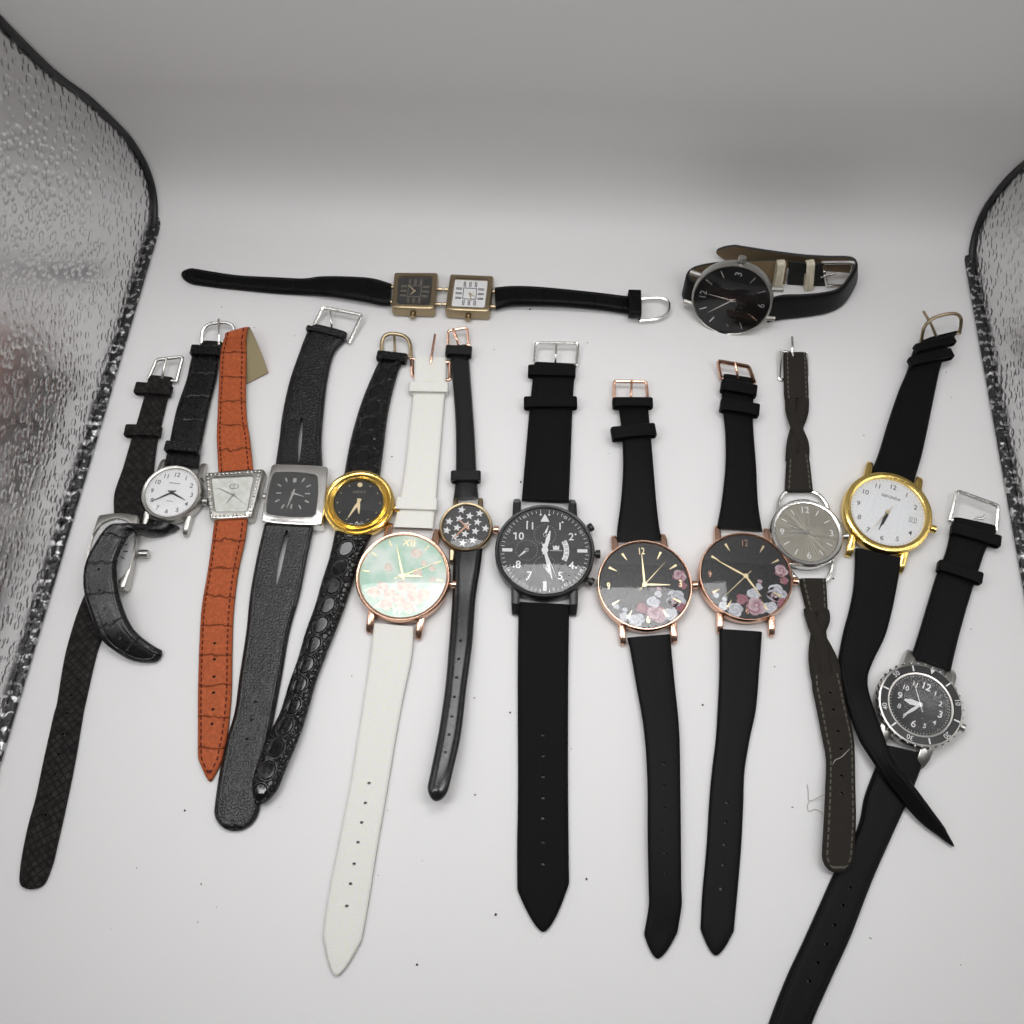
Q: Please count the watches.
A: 15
